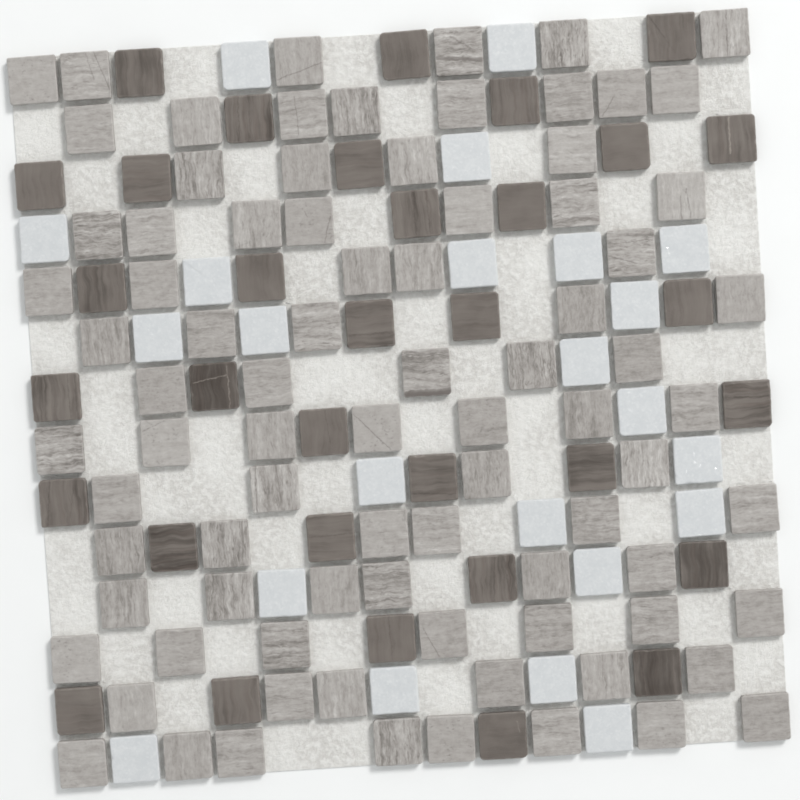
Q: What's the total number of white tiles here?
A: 23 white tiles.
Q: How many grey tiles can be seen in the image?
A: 84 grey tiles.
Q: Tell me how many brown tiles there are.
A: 33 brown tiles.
